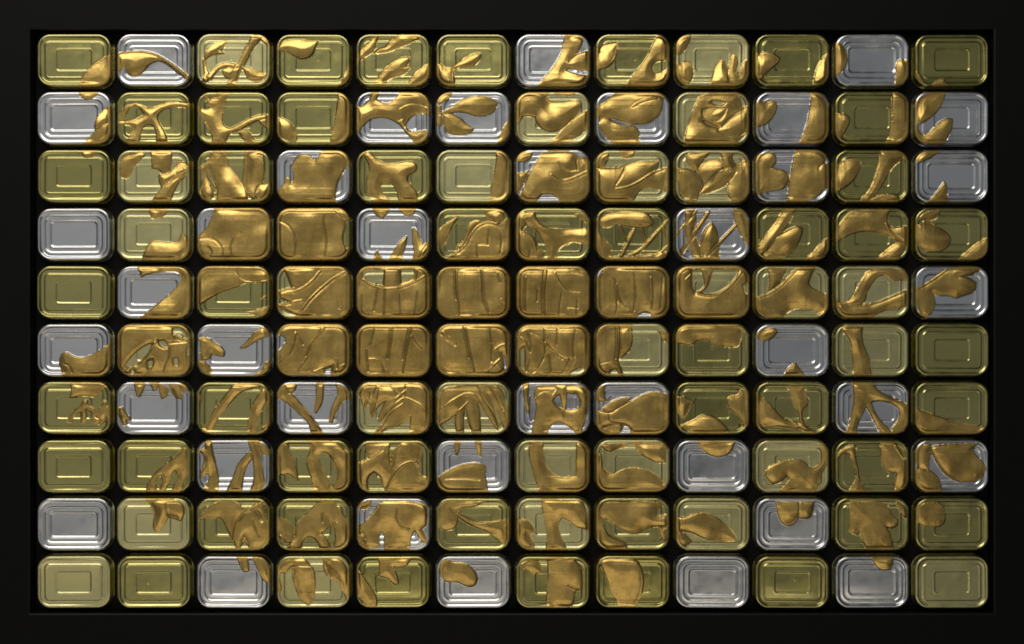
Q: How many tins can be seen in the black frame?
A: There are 120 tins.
